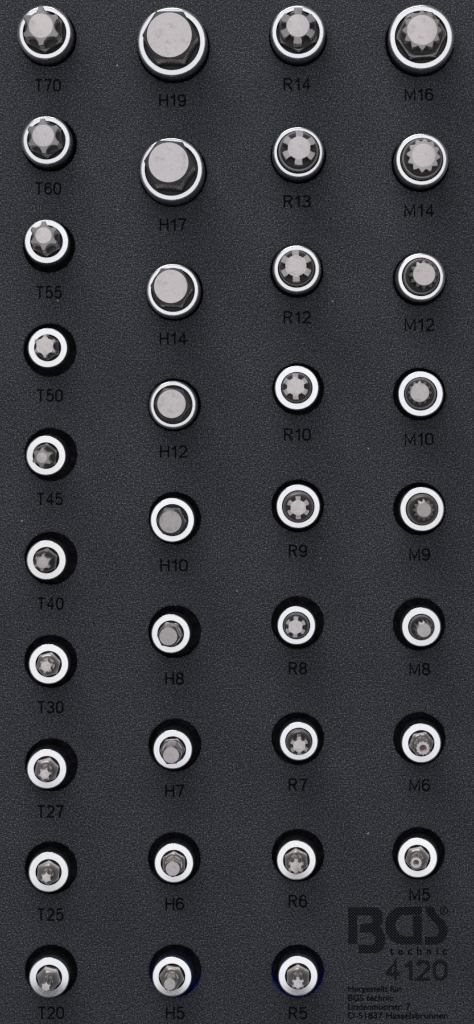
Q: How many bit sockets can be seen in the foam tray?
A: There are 36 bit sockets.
